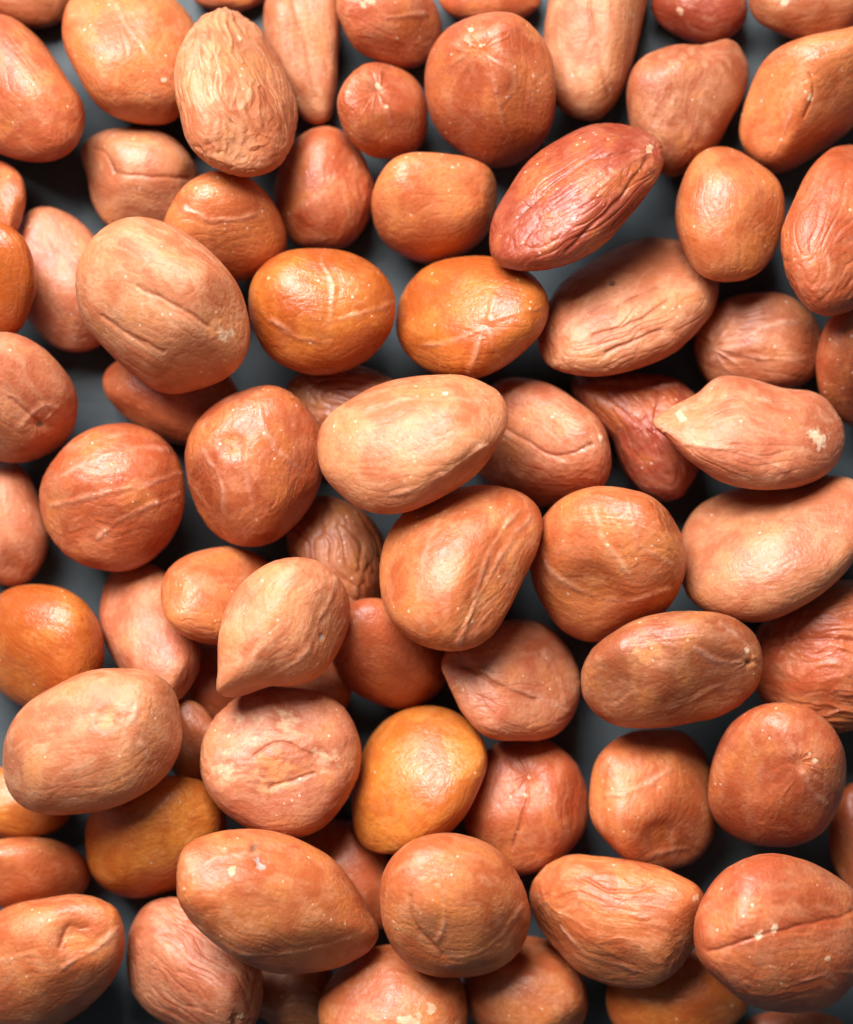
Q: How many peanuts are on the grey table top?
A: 78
